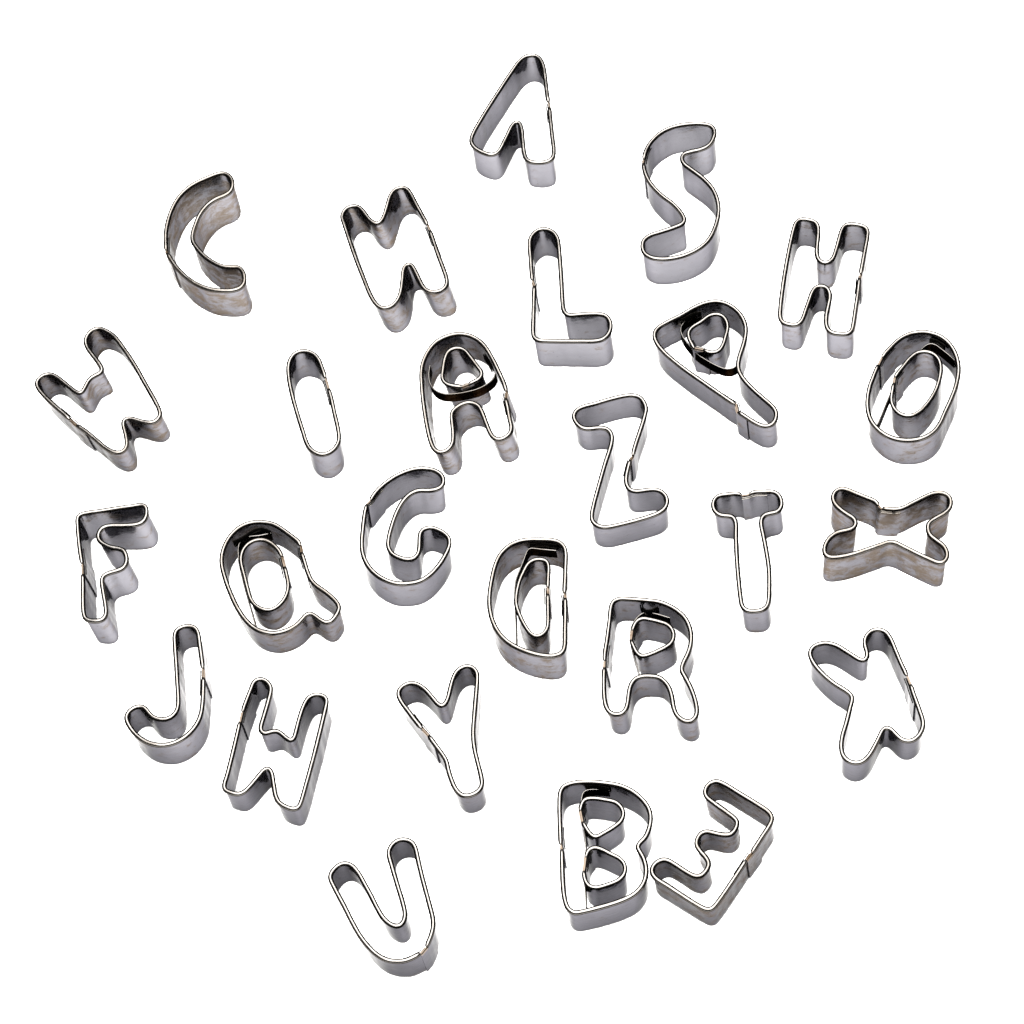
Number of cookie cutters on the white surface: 26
